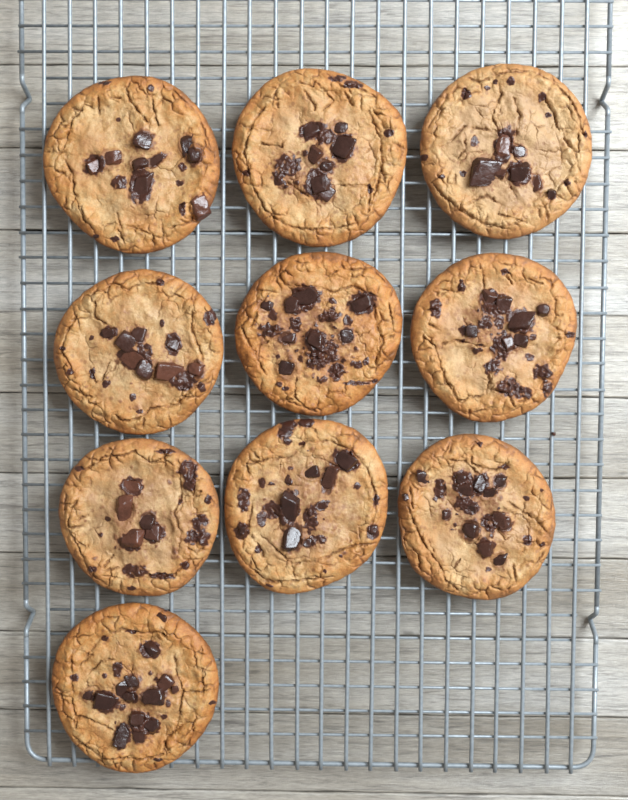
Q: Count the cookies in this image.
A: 10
